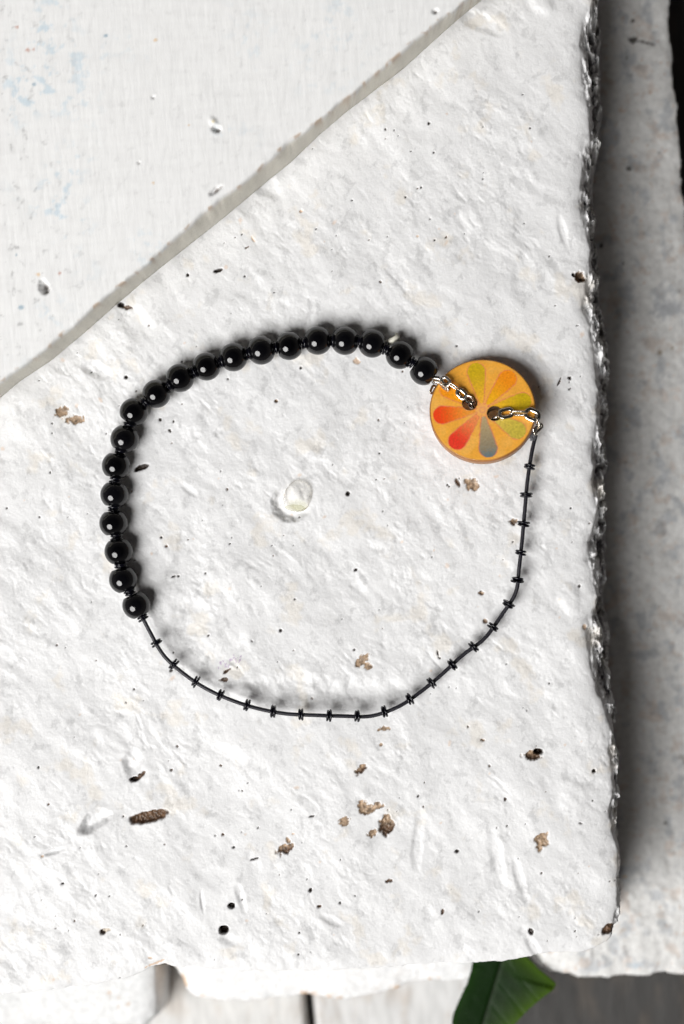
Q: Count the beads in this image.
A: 19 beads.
